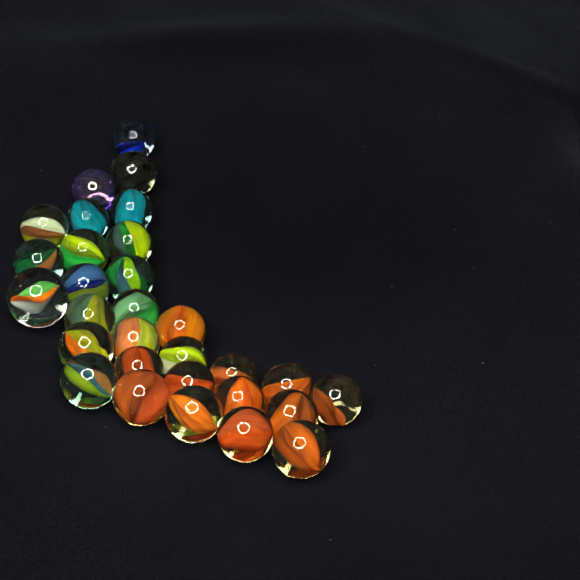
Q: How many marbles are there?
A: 30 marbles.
